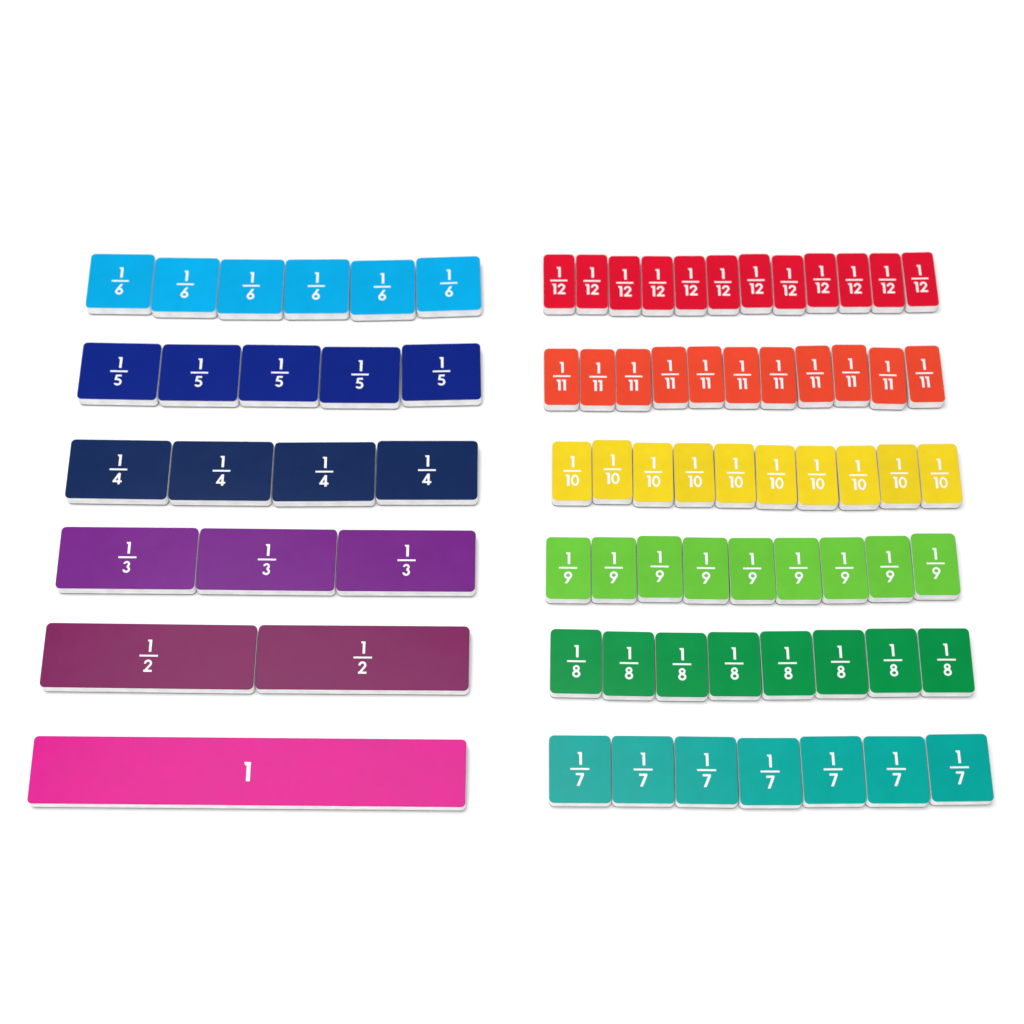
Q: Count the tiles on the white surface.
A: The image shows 78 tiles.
